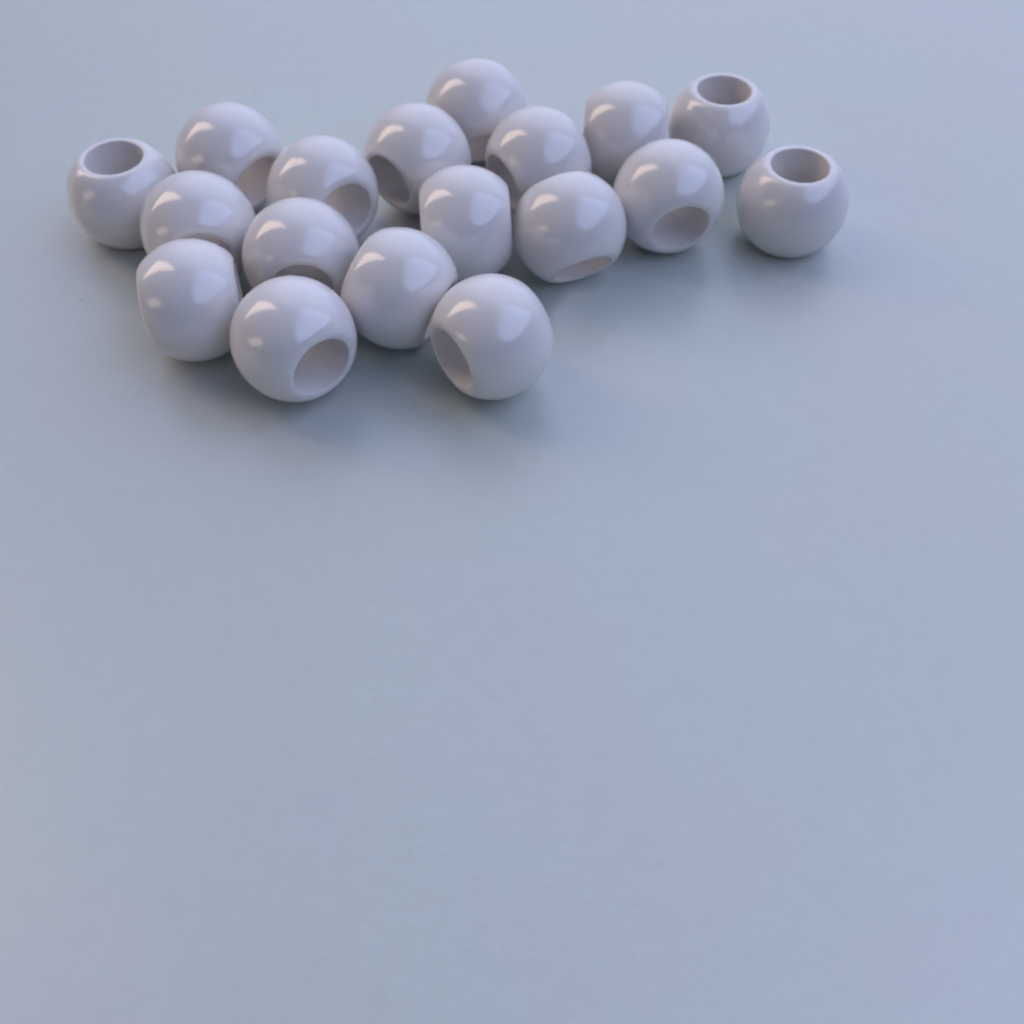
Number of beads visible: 18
